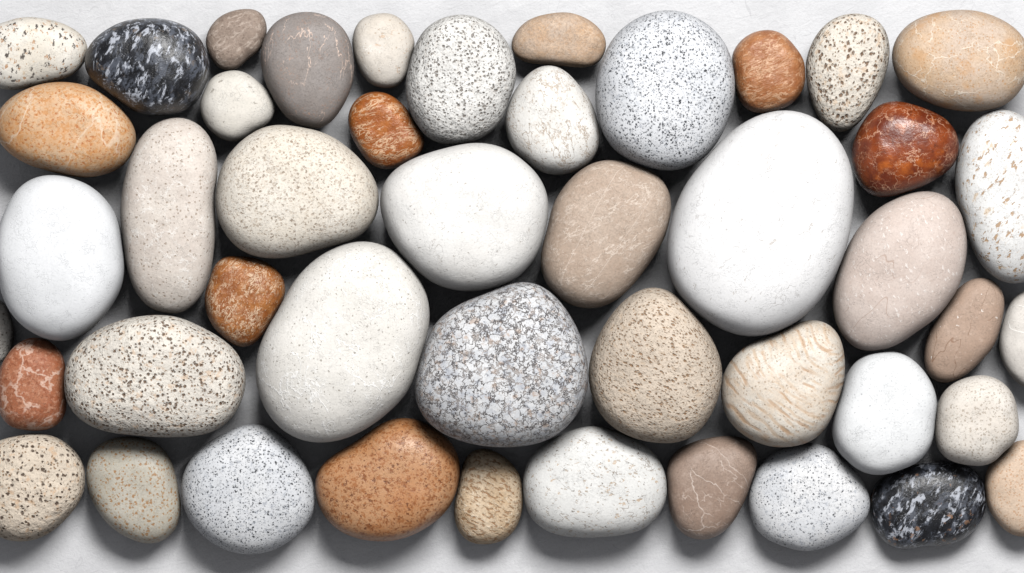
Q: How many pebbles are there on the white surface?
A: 46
